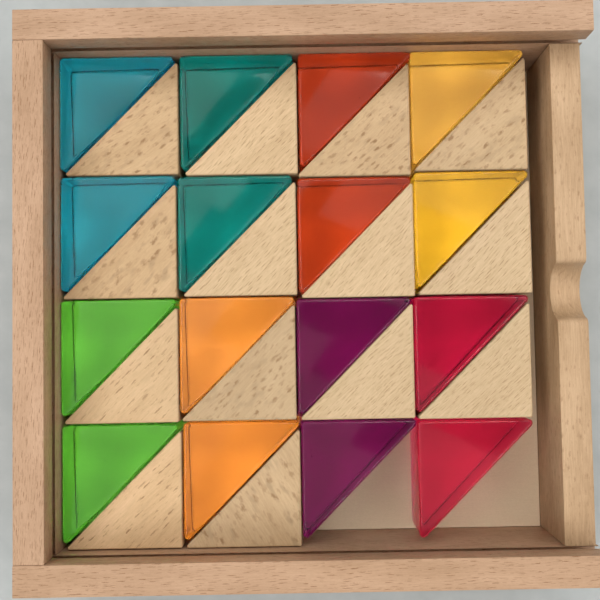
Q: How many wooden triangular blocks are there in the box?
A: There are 14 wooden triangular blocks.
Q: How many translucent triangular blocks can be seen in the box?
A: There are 16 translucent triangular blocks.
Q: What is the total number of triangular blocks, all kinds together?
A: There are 30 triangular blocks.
